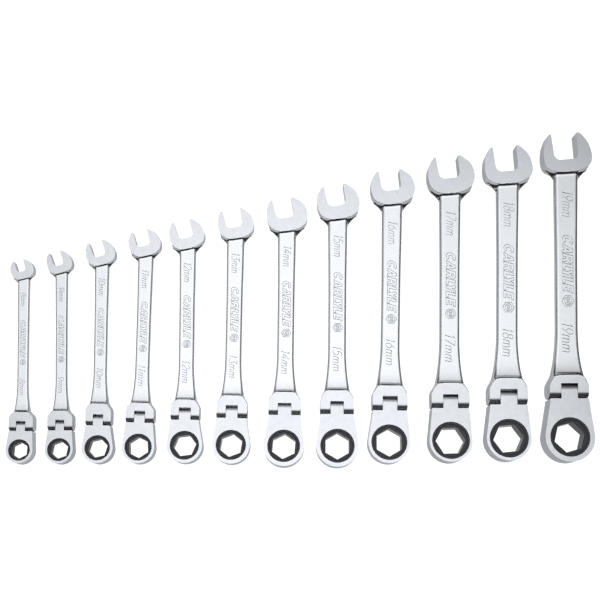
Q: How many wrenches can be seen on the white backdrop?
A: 12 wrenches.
